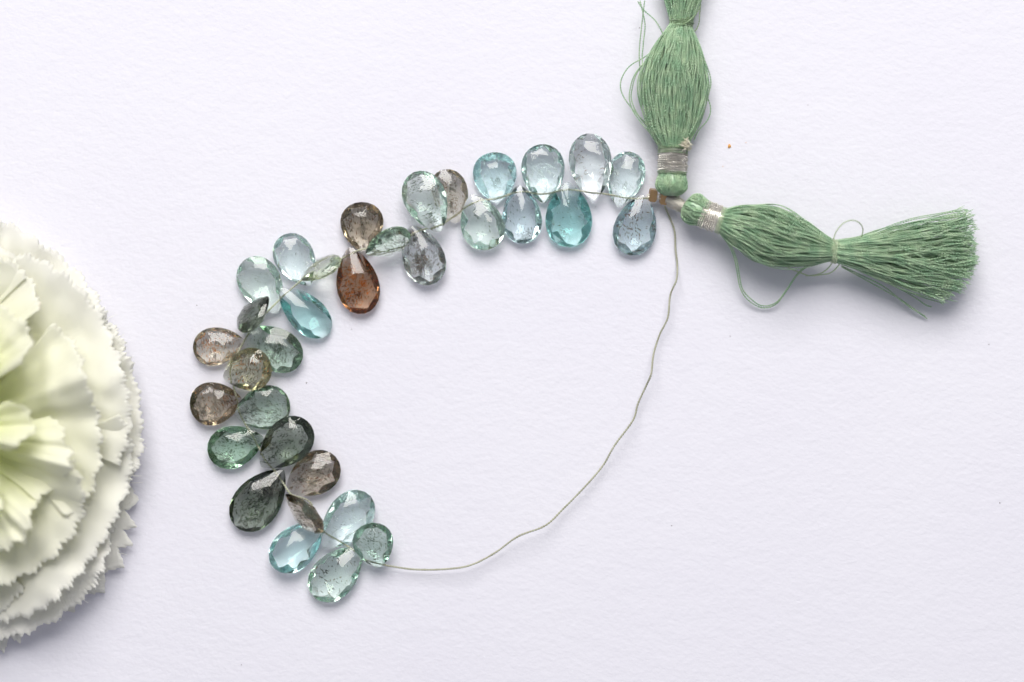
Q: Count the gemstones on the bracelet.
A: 33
